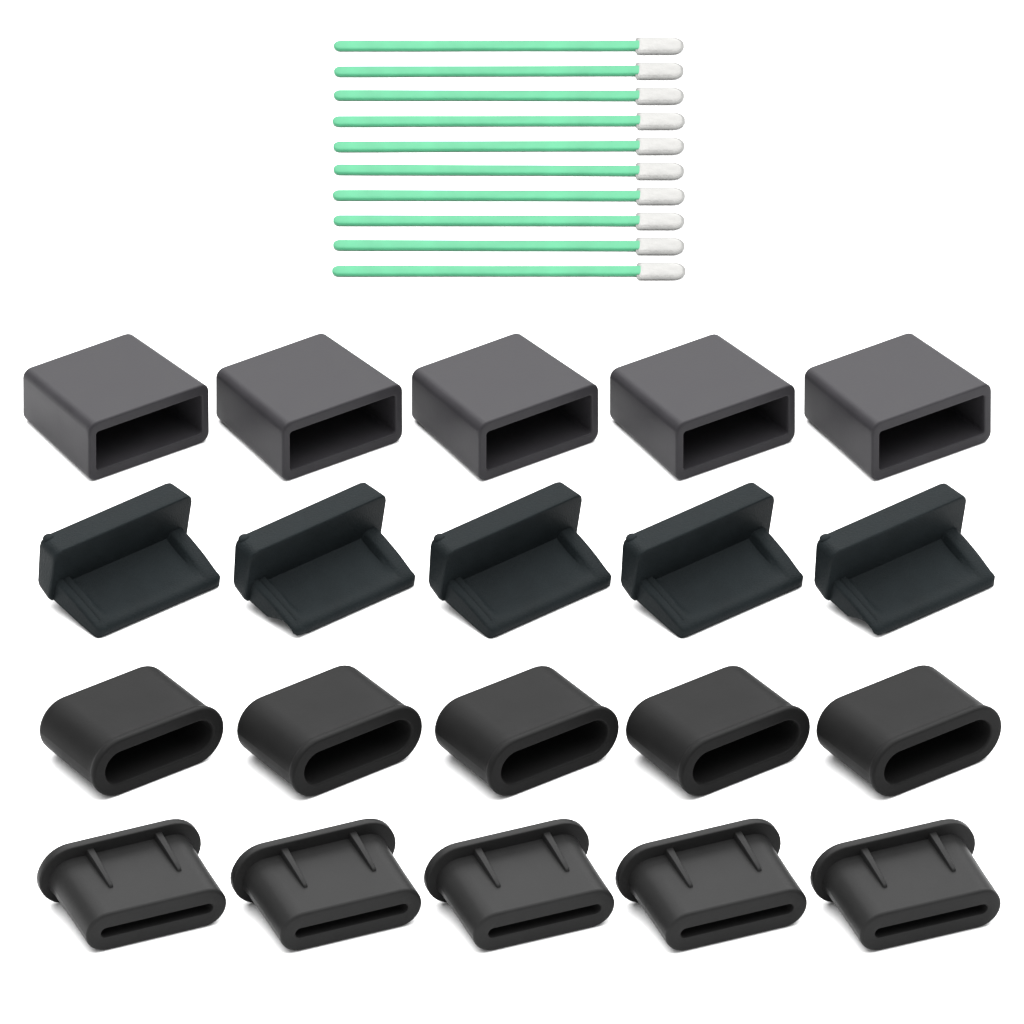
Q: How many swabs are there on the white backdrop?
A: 10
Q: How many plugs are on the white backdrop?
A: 10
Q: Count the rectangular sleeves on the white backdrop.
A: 5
